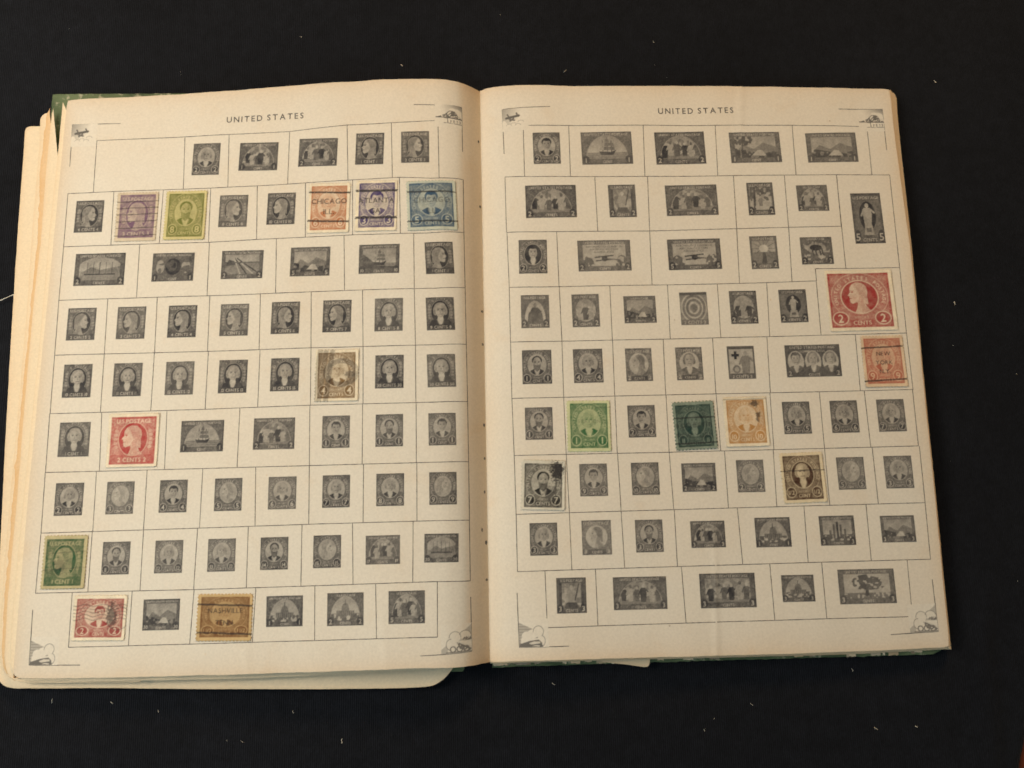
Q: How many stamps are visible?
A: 17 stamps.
